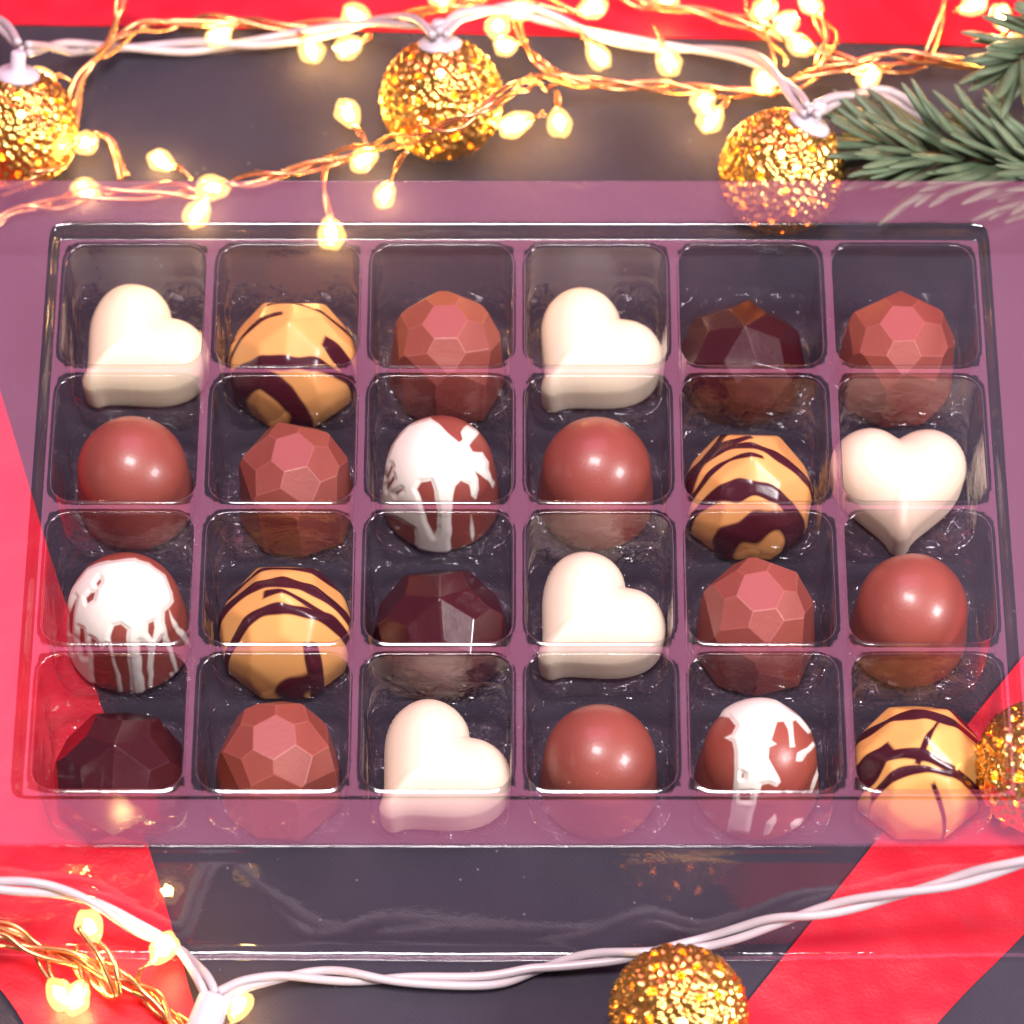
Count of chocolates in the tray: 24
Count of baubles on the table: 5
